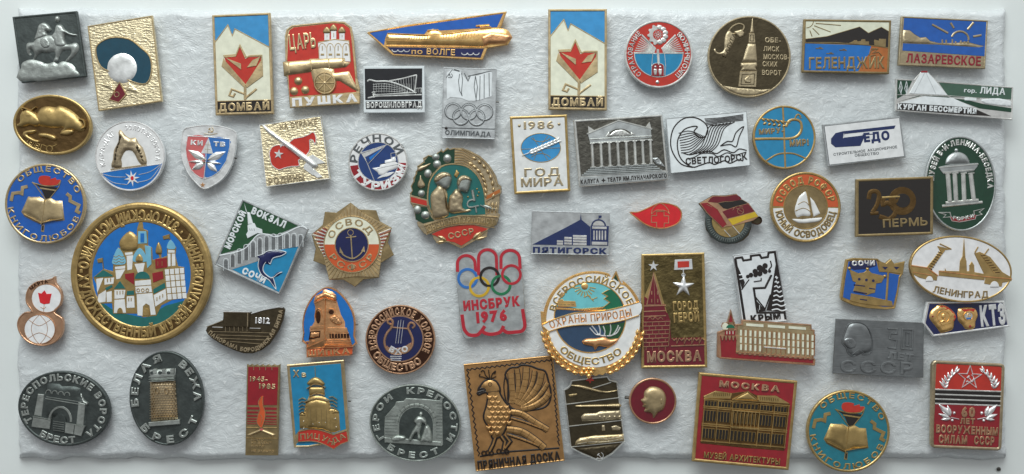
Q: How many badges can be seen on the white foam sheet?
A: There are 58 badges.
